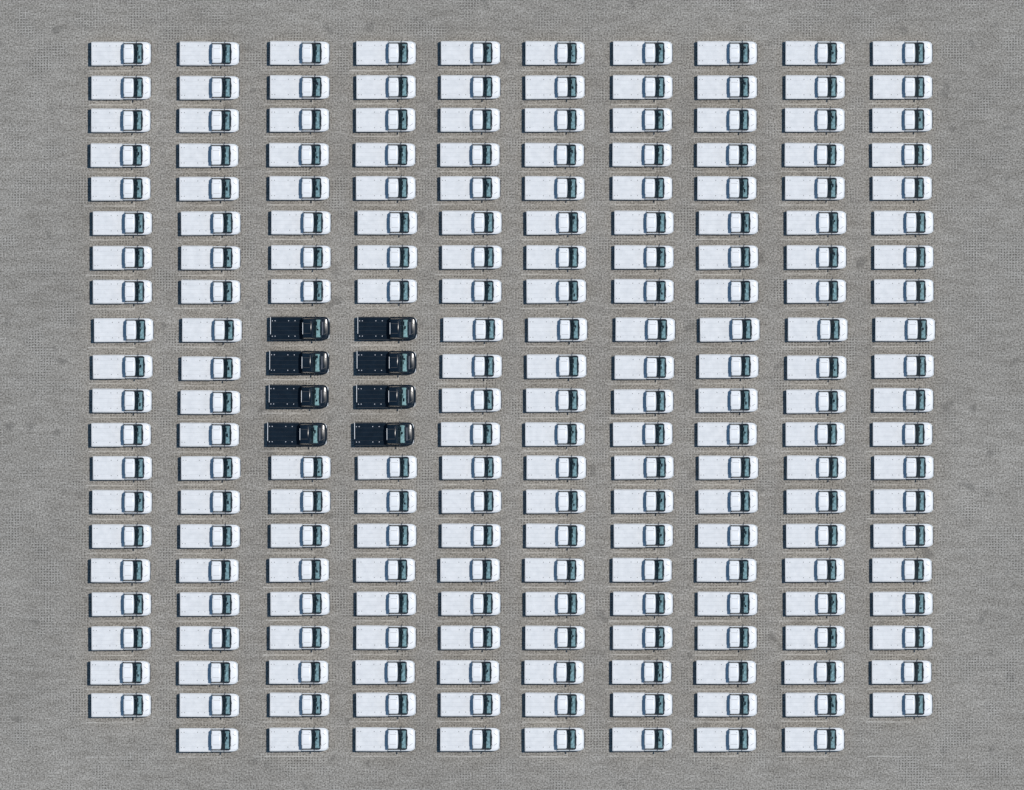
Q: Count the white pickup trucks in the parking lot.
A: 200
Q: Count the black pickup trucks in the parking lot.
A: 8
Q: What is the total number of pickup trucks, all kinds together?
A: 208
